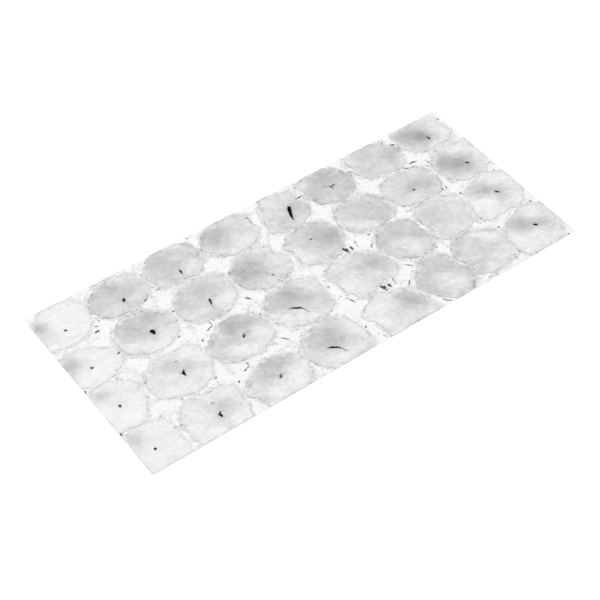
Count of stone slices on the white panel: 32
